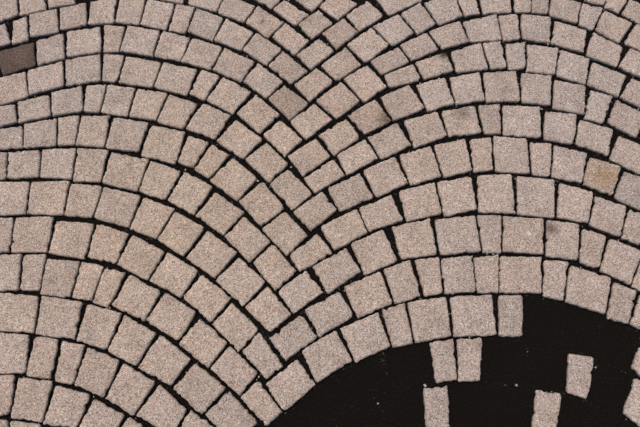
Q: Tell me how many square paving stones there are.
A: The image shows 184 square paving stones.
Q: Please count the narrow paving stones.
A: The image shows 63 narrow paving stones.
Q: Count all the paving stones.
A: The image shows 247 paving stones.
